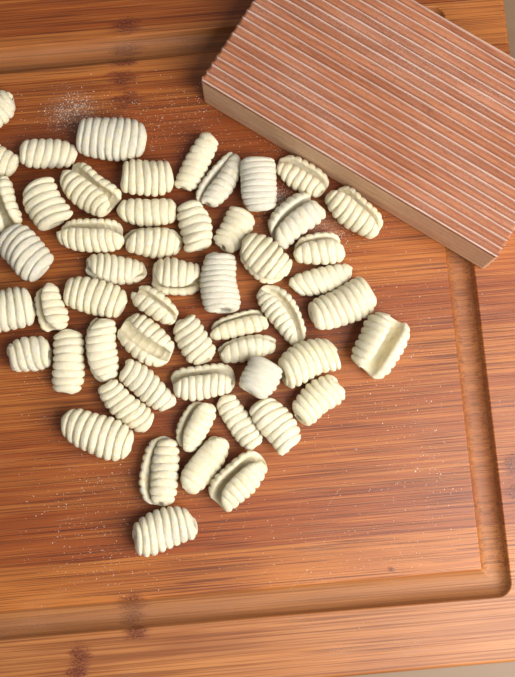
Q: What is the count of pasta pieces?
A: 54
